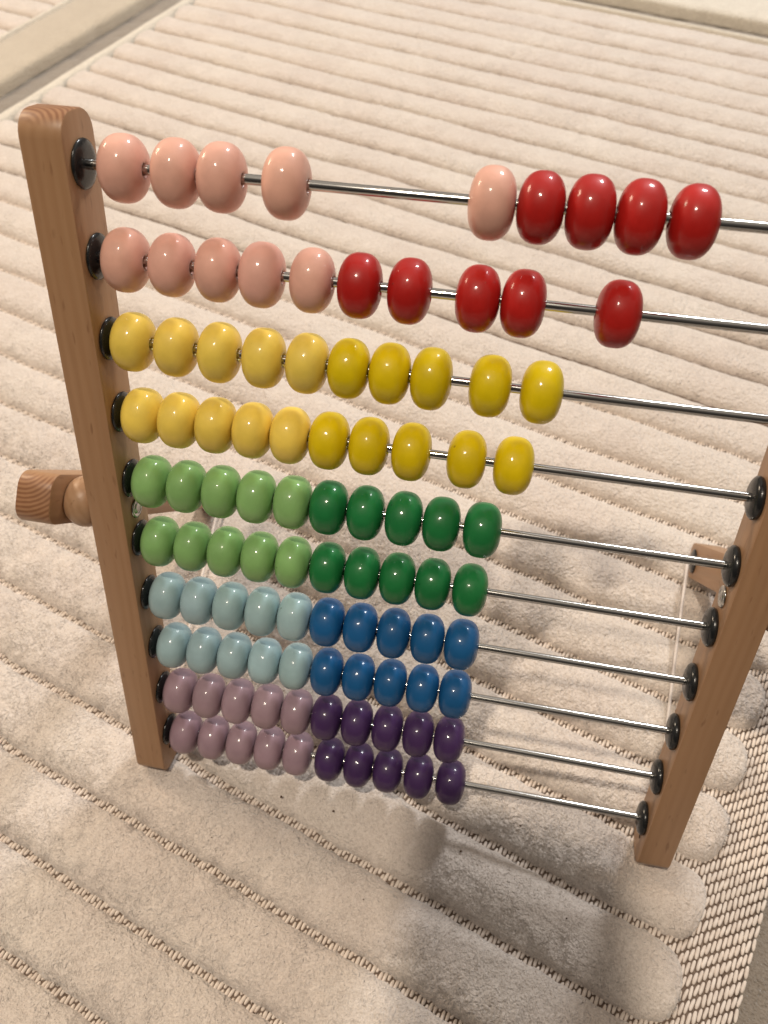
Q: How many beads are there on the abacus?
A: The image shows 99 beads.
